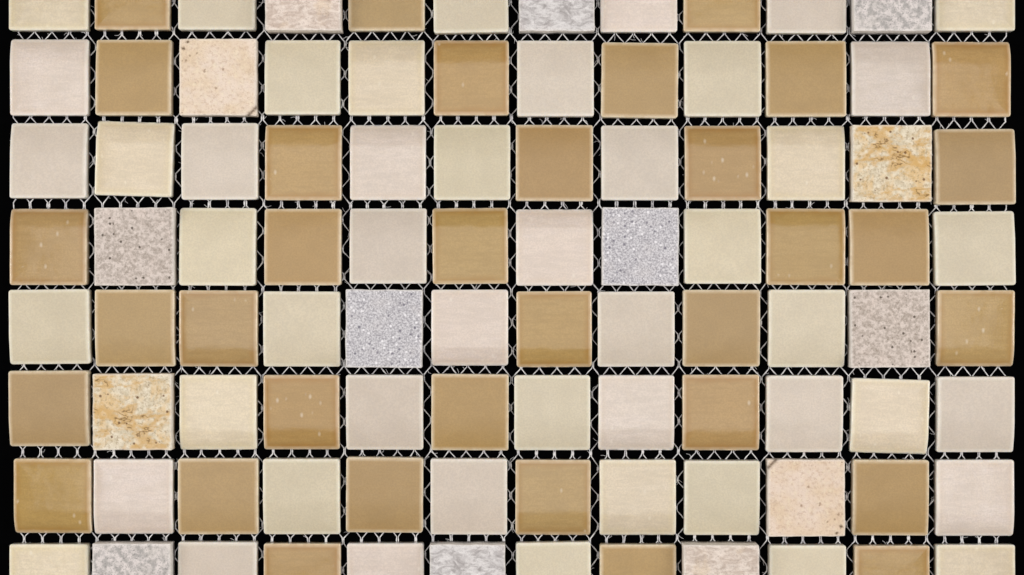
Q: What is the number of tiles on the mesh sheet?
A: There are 96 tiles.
